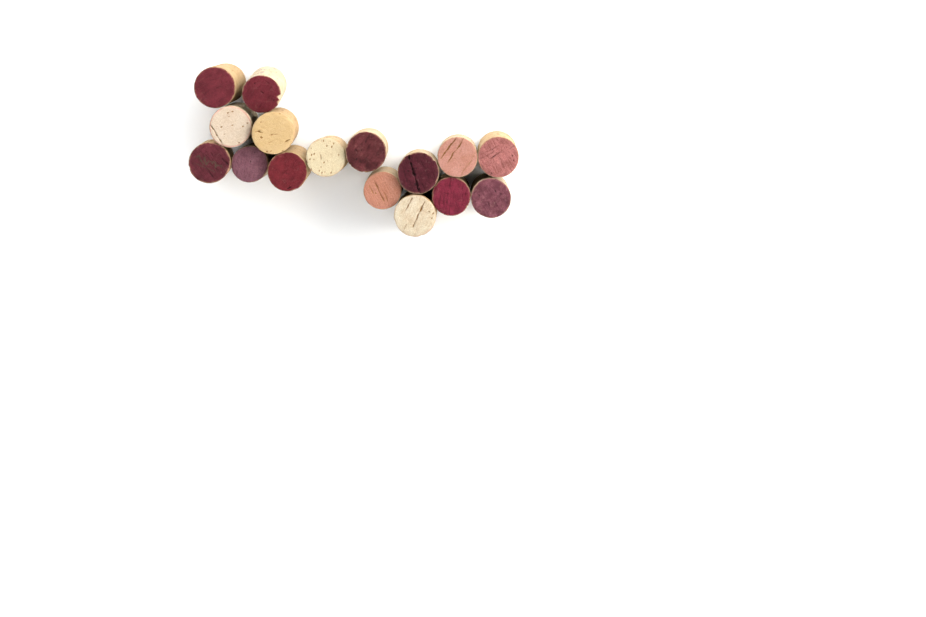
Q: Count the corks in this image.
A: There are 16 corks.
